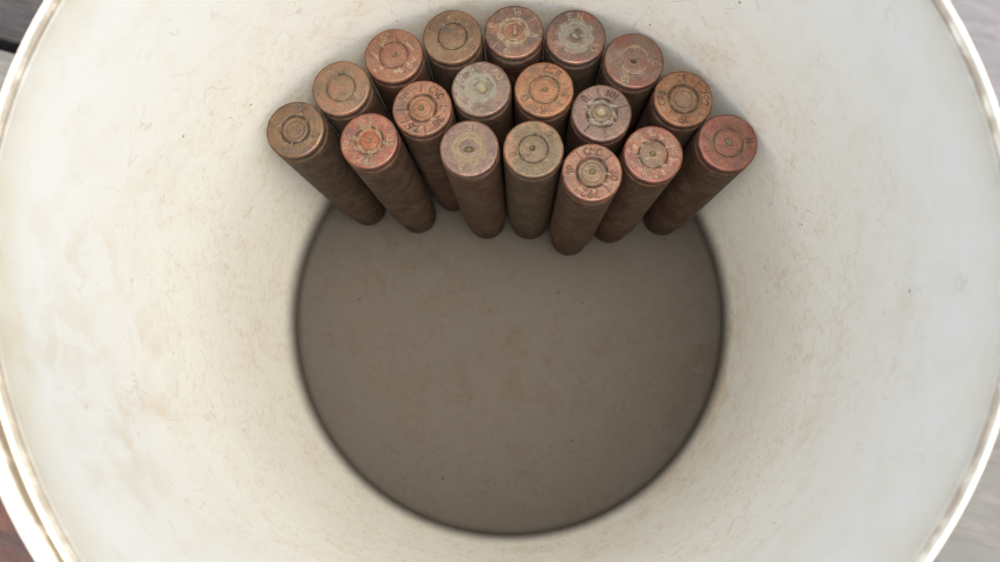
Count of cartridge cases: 18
